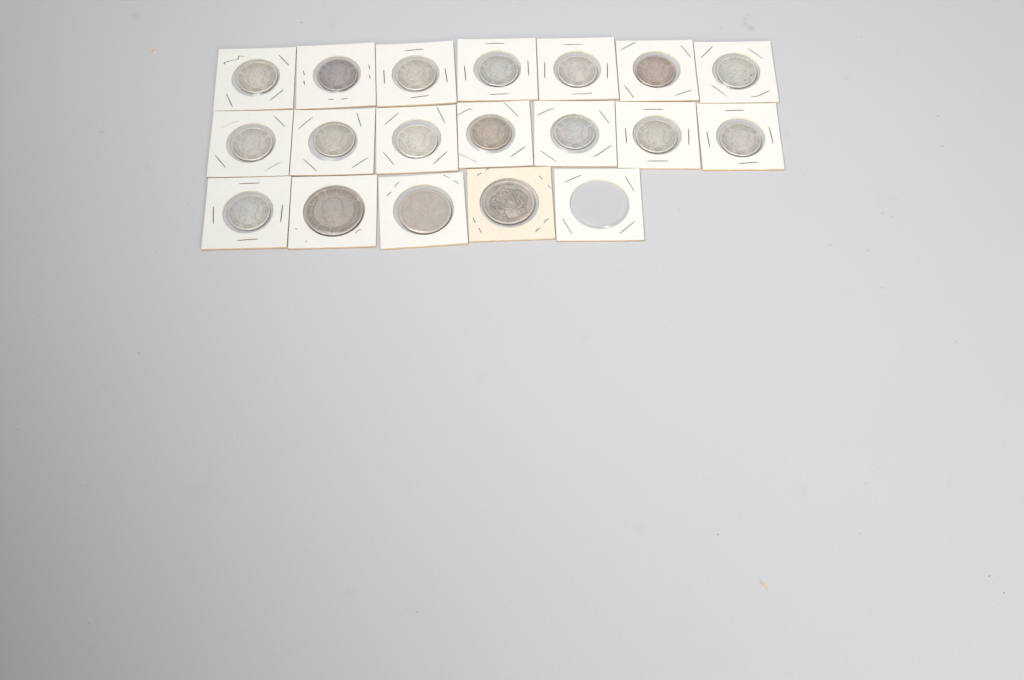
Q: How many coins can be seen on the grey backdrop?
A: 18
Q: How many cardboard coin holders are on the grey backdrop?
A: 19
